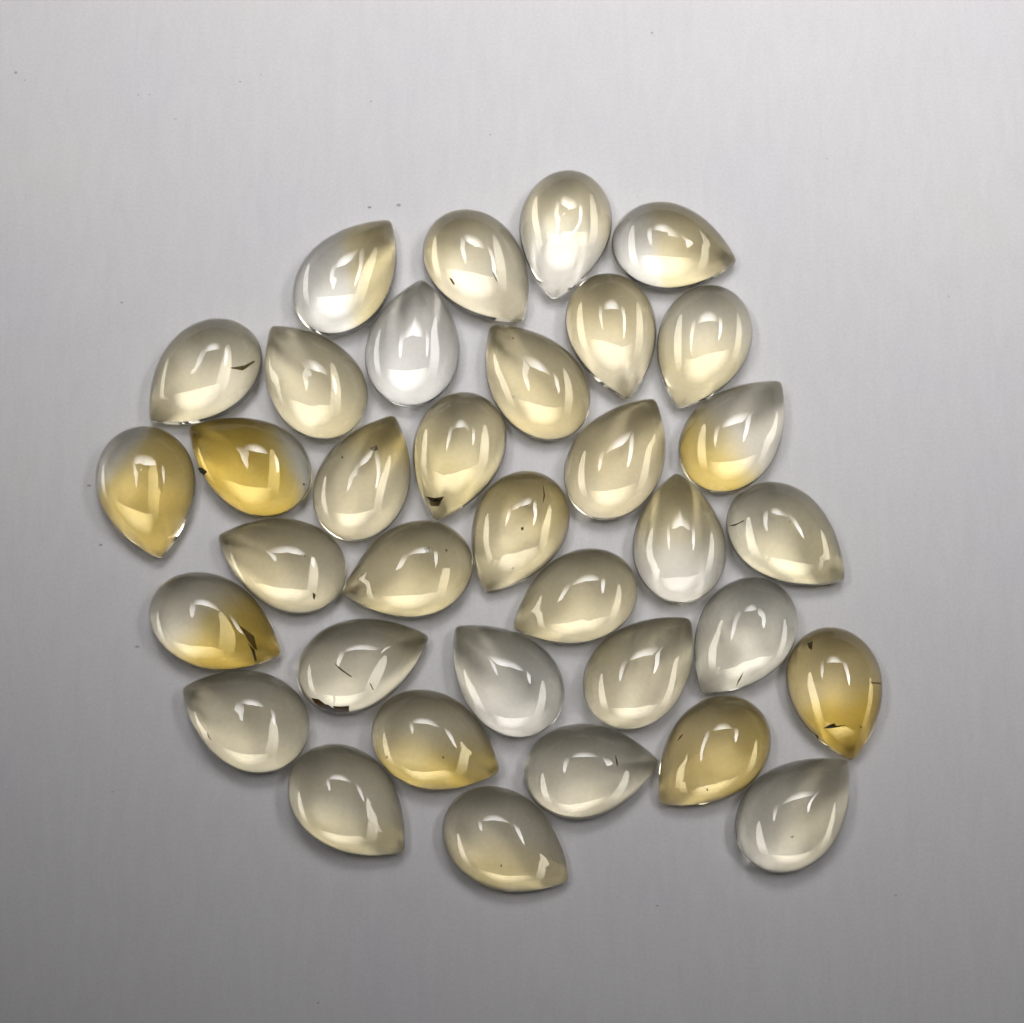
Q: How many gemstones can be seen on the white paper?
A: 35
